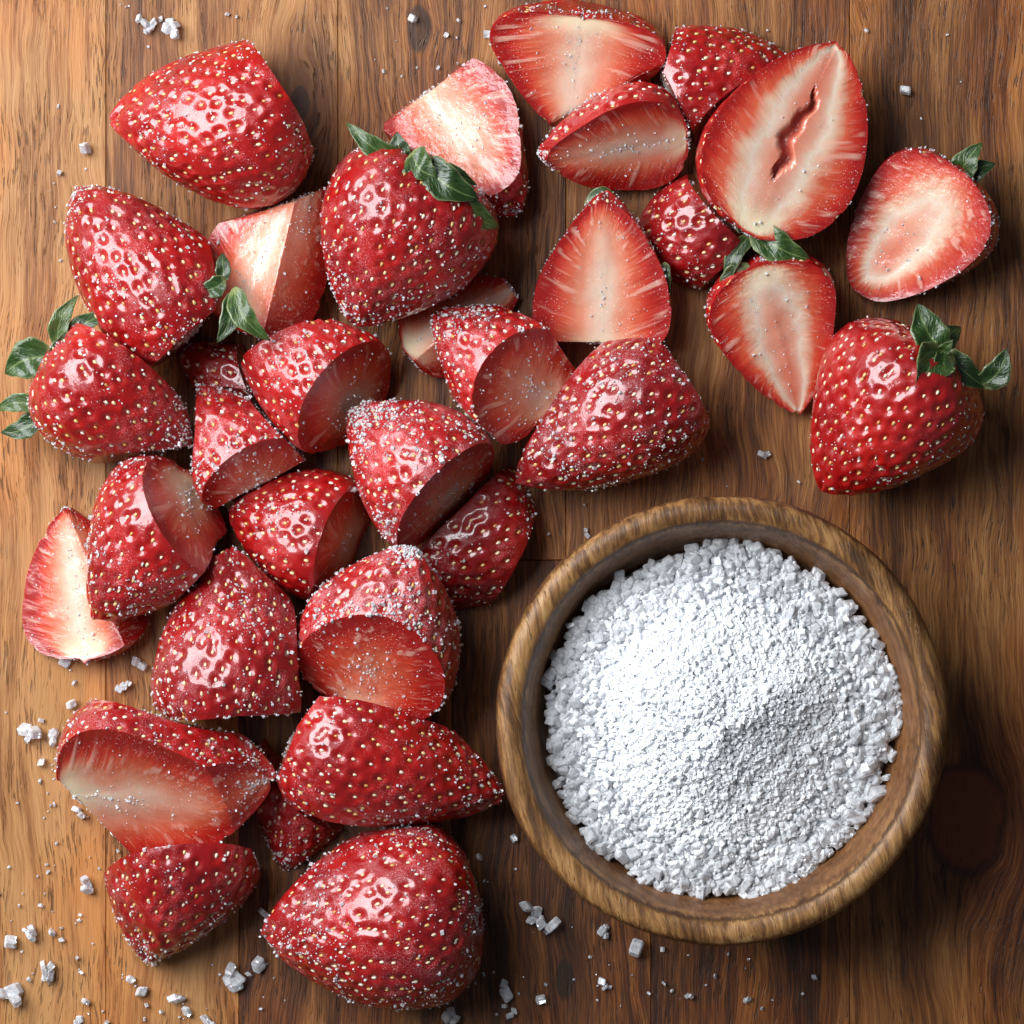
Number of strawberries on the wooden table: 33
